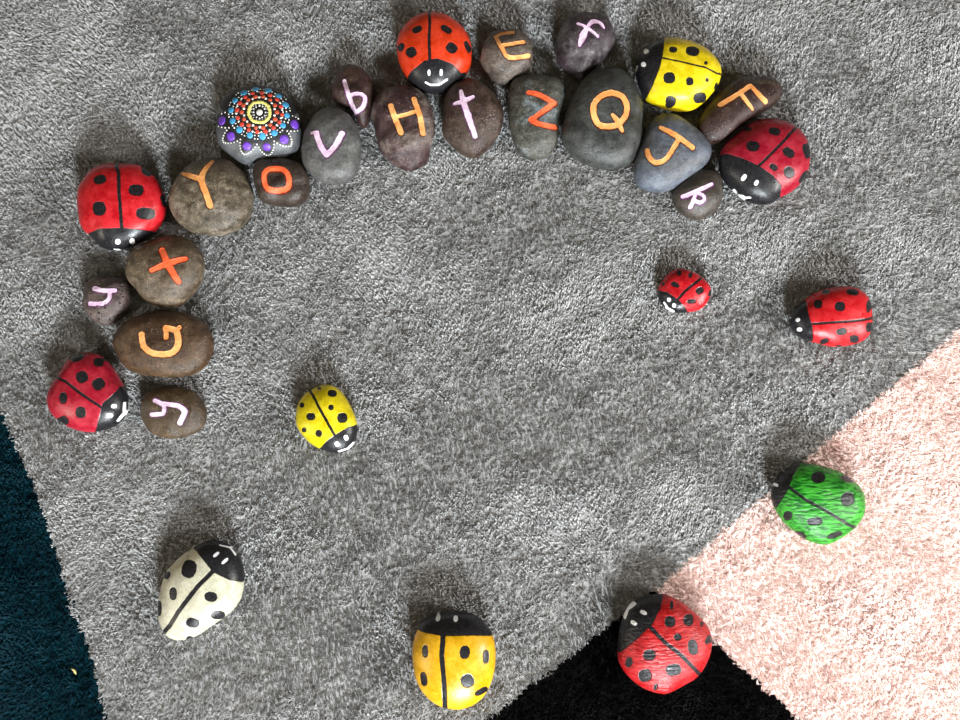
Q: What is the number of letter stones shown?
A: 17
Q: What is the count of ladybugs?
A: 12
